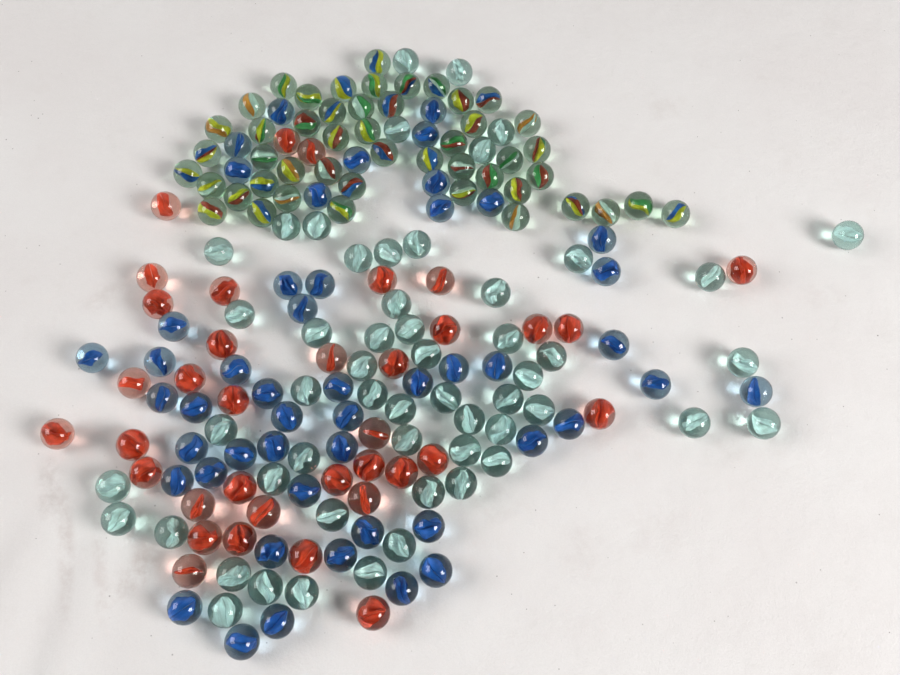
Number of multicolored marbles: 48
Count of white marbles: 54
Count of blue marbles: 49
